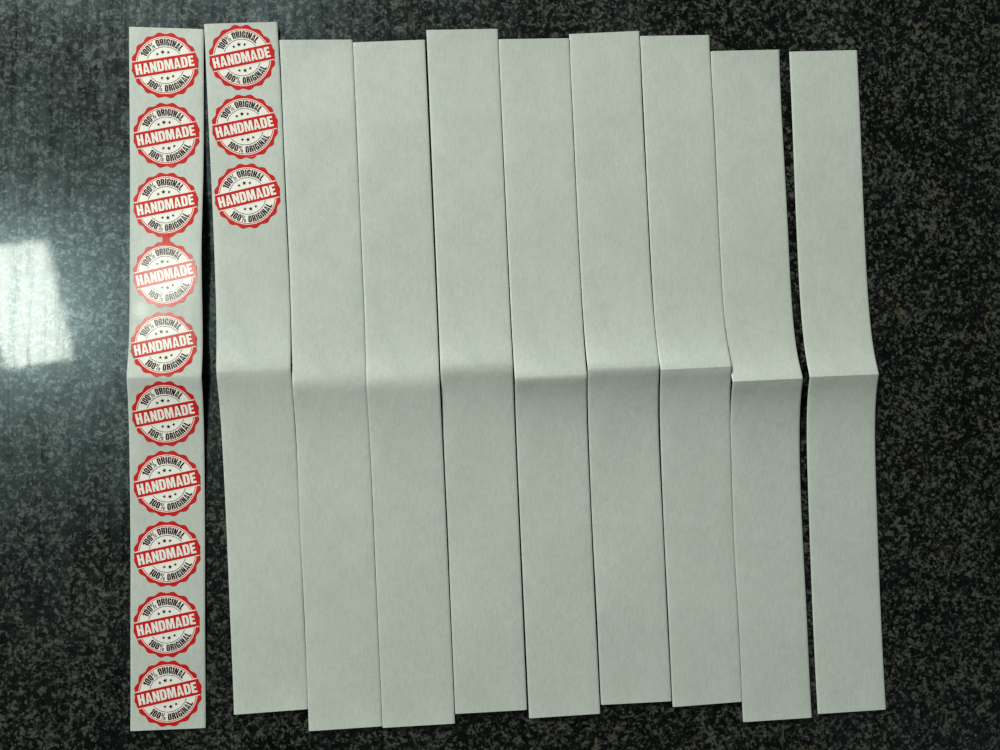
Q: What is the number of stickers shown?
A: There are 13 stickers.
